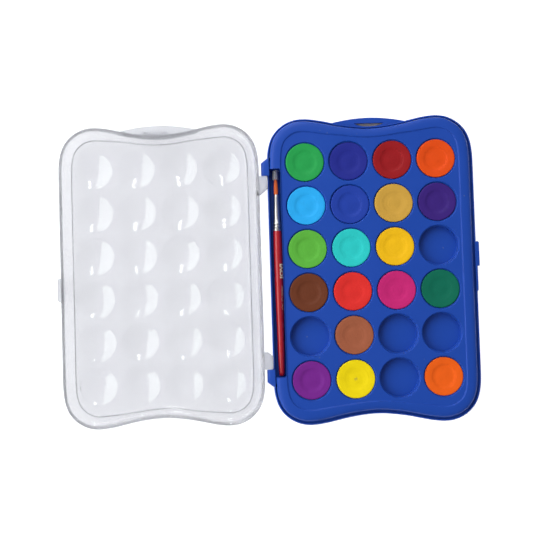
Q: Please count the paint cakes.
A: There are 19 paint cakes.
